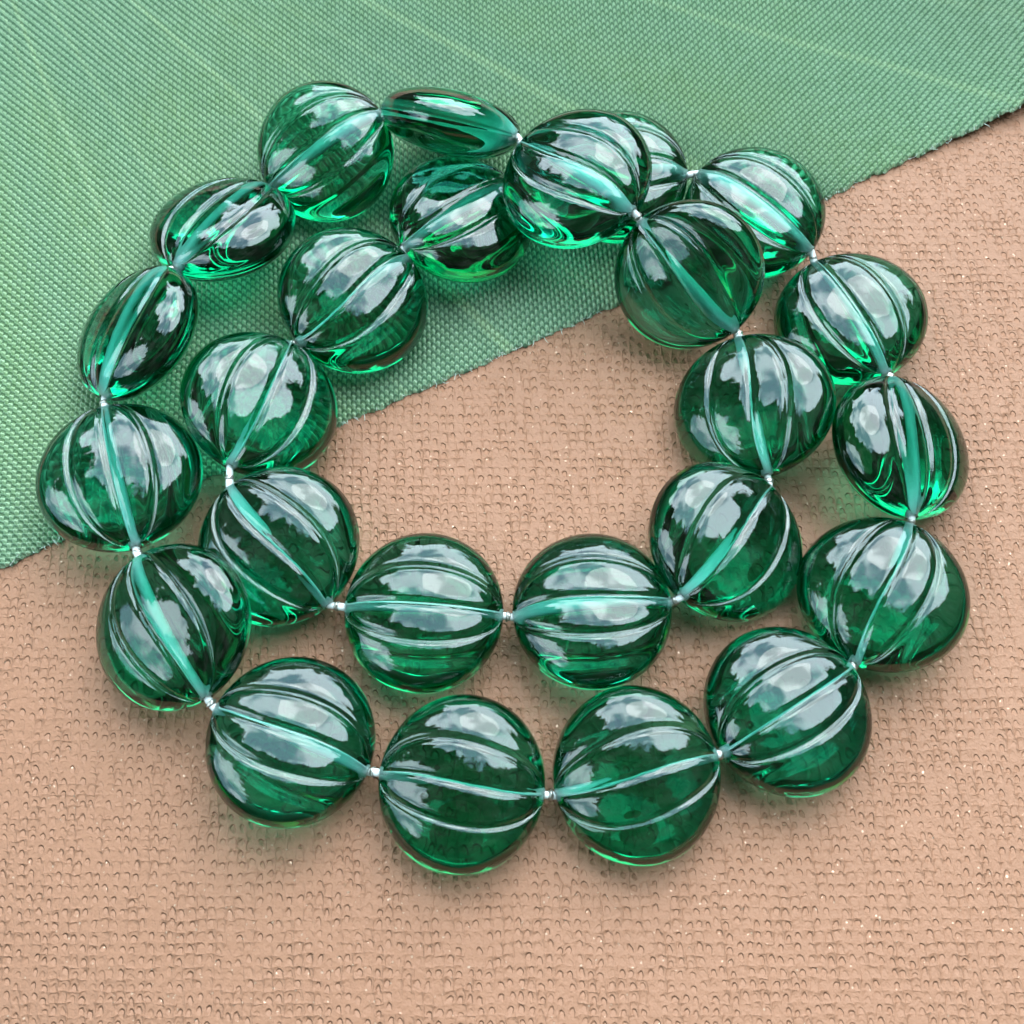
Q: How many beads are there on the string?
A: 25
